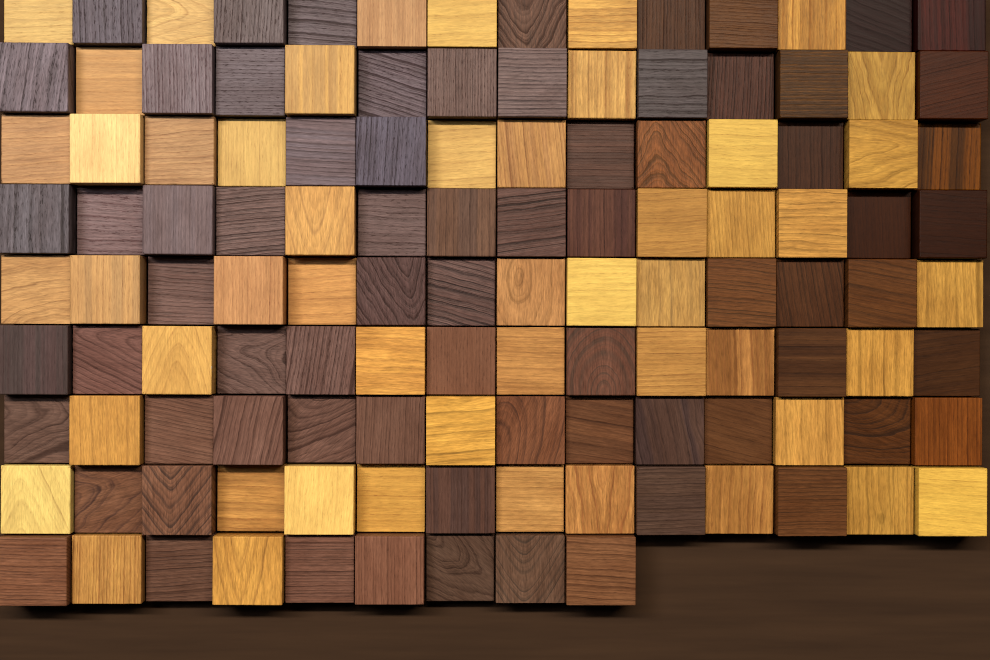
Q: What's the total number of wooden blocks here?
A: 121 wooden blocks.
